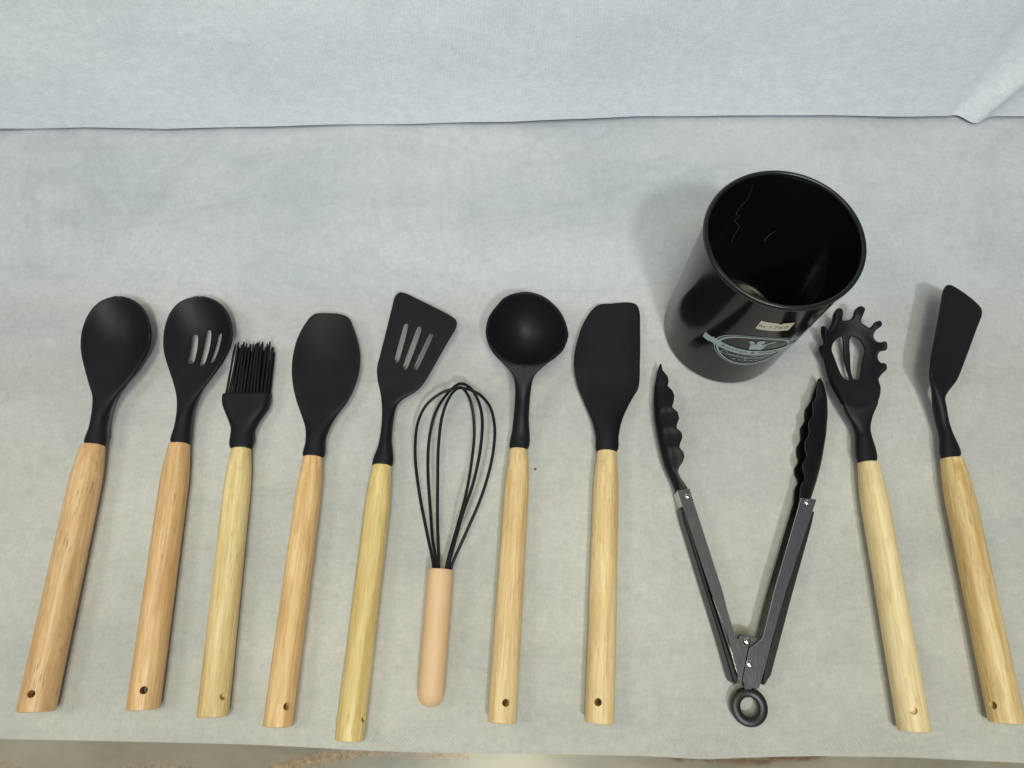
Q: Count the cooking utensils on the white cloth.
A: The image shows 11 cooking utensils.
